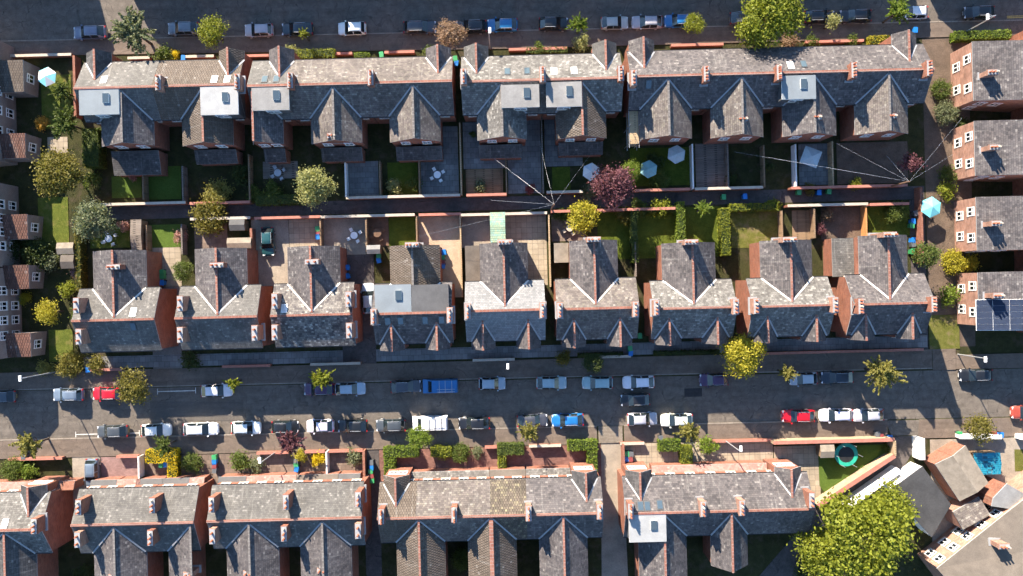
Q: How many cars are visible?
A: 53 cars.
